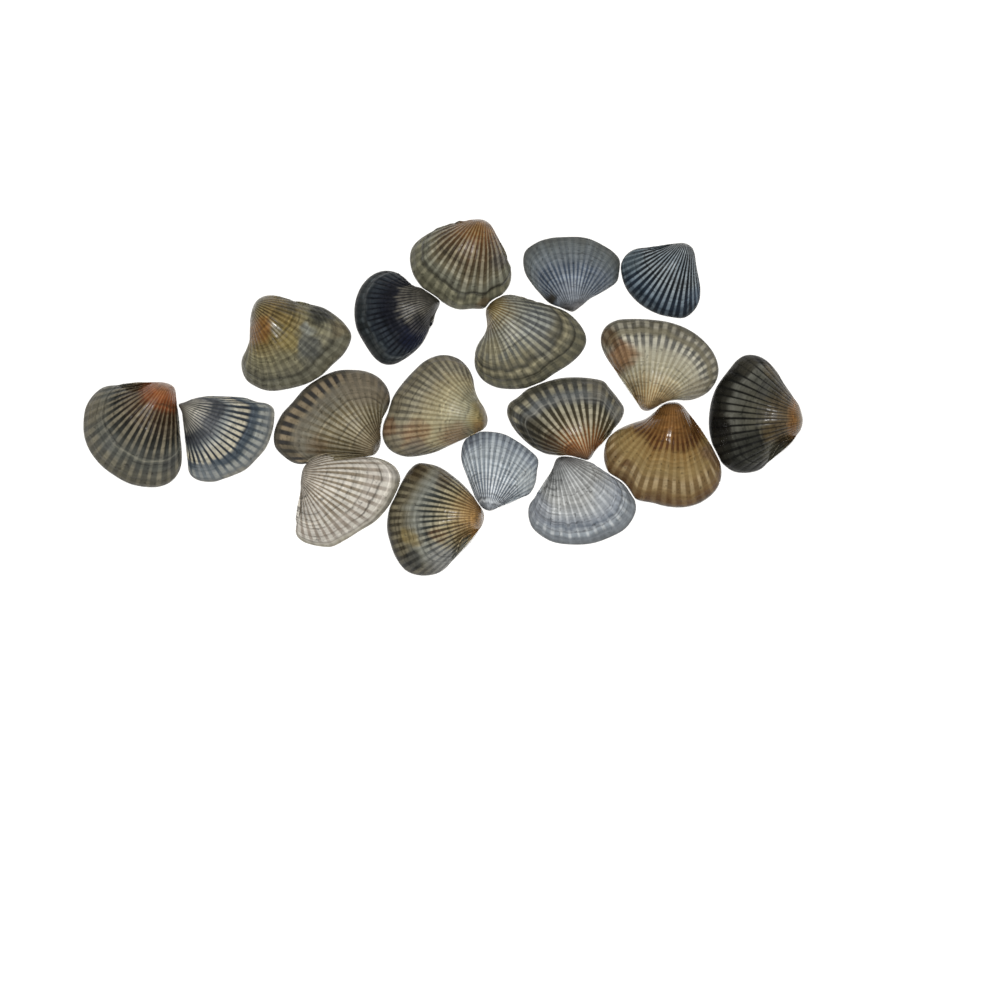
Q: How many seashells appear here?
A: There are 18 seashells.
